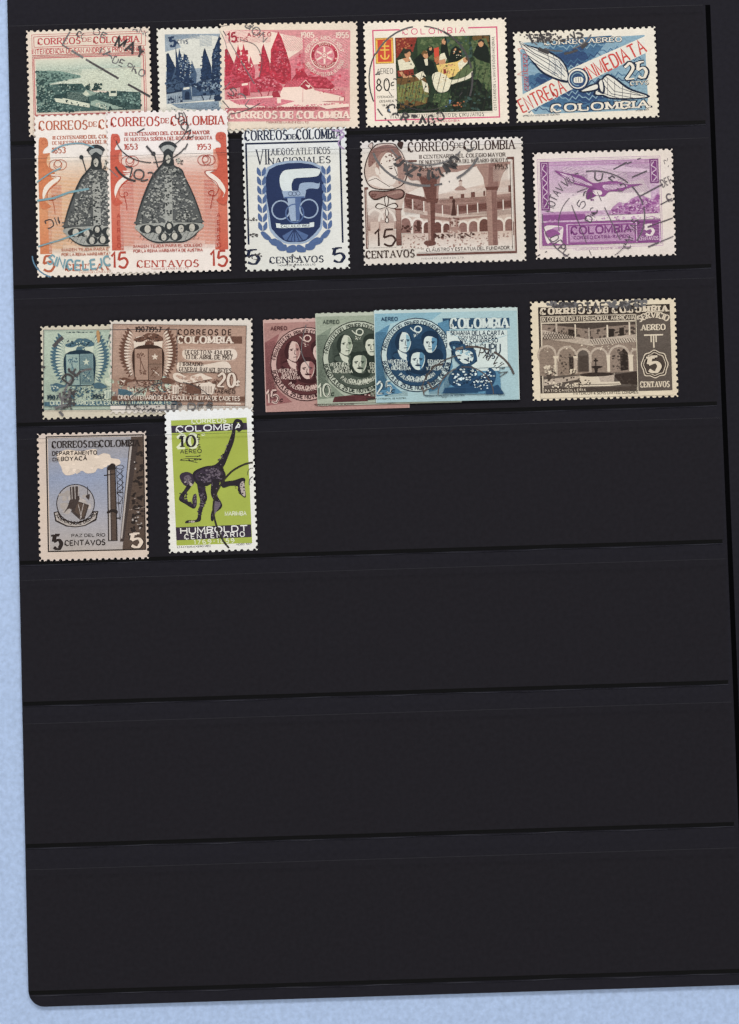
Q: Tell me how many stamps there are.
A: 18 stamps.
